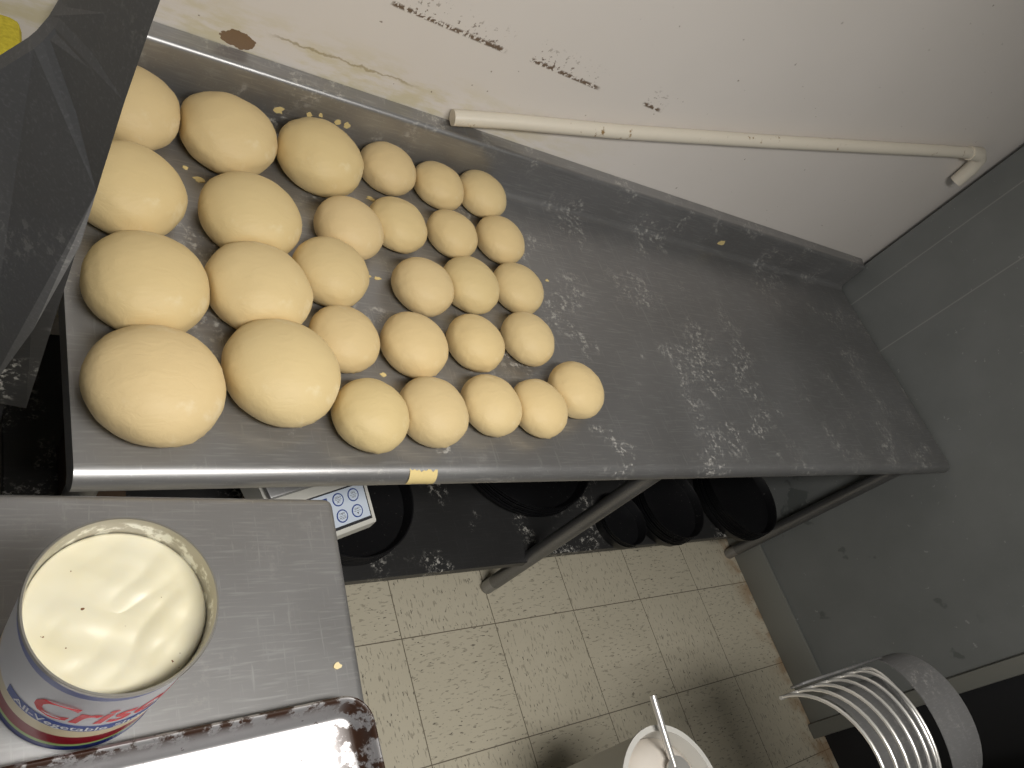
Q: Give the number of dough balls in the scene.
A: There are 29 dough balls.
